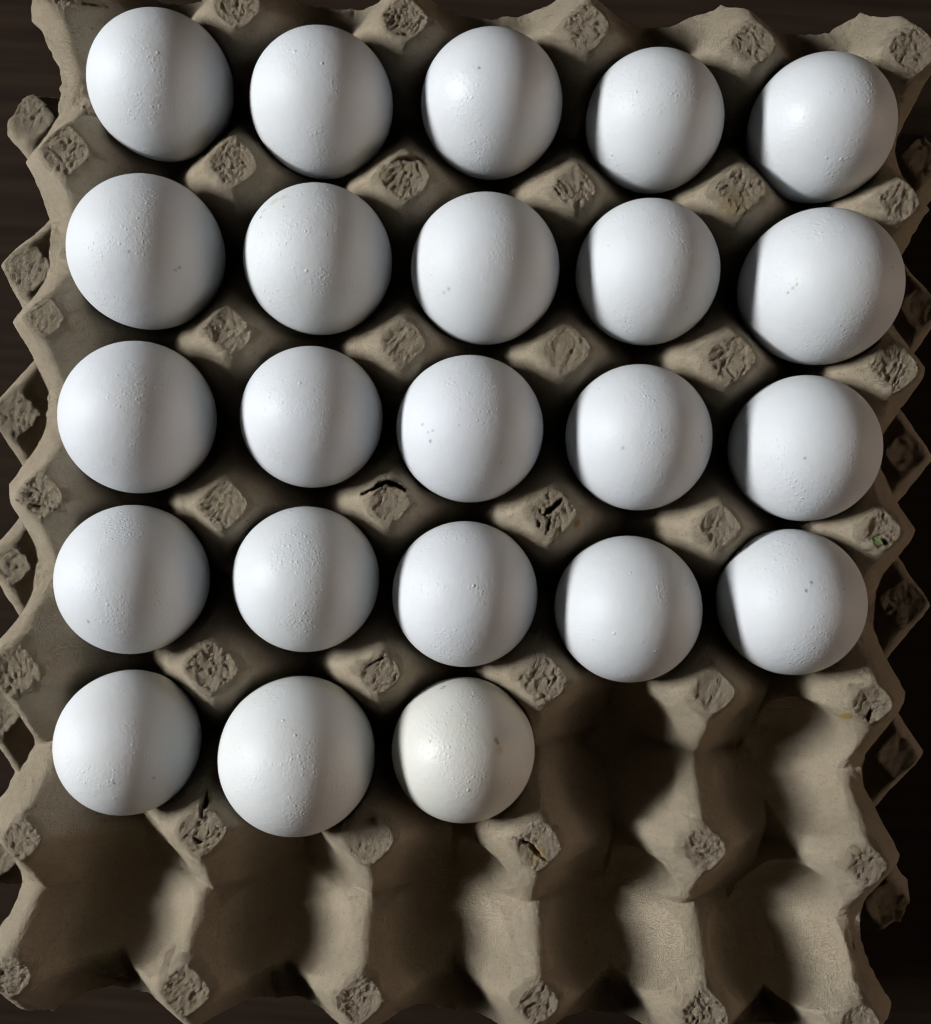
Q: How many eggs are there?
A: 23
